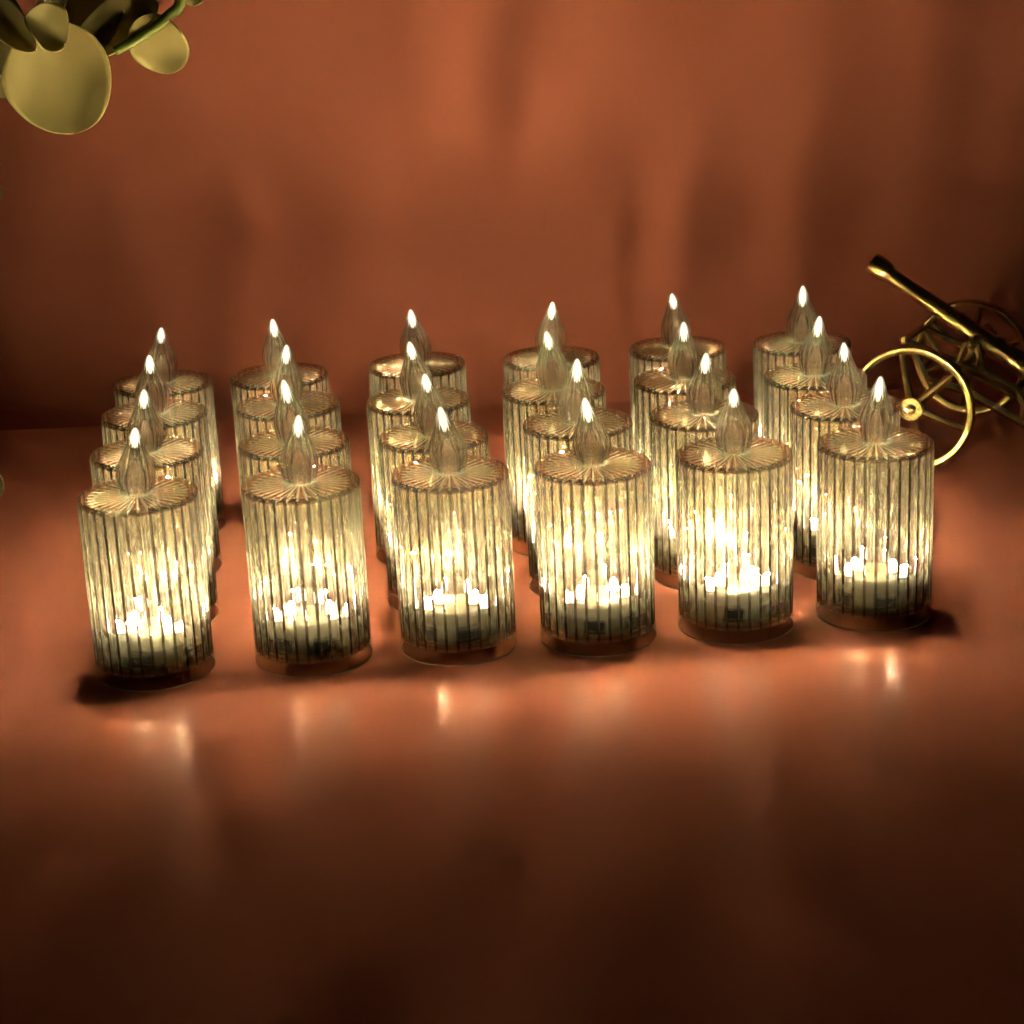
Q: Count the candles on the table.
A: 24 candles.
